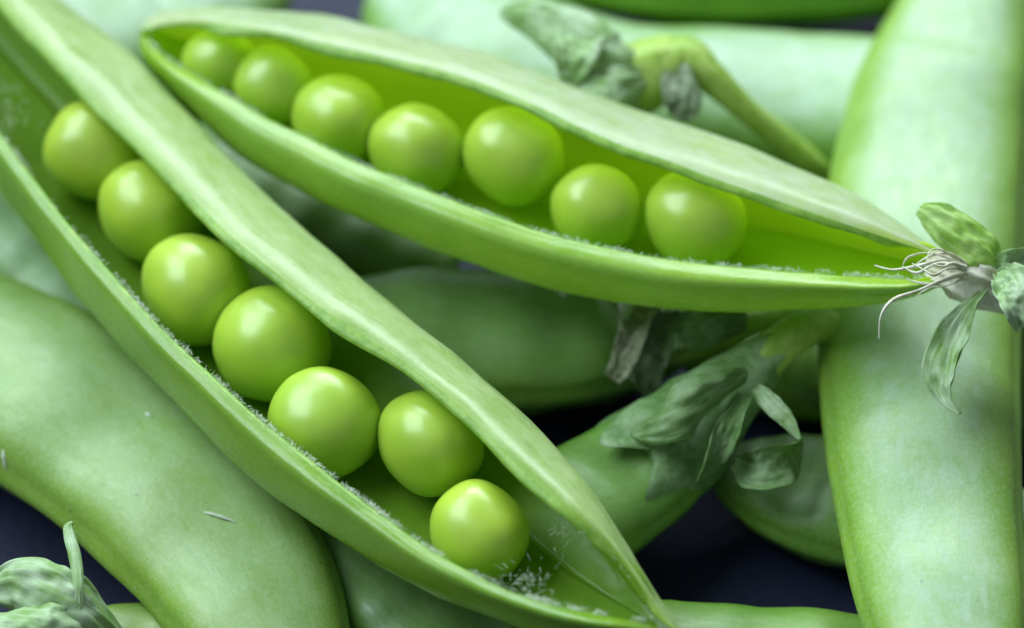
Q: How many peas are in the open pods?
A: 14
